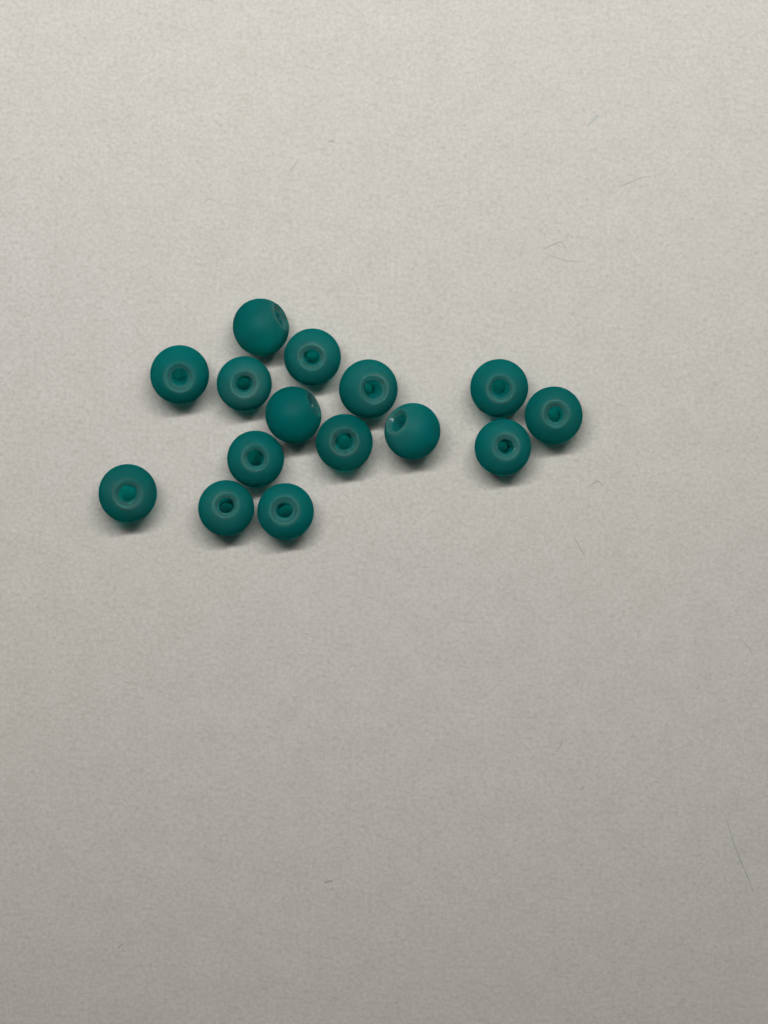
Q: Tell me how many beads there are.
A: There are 15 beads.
